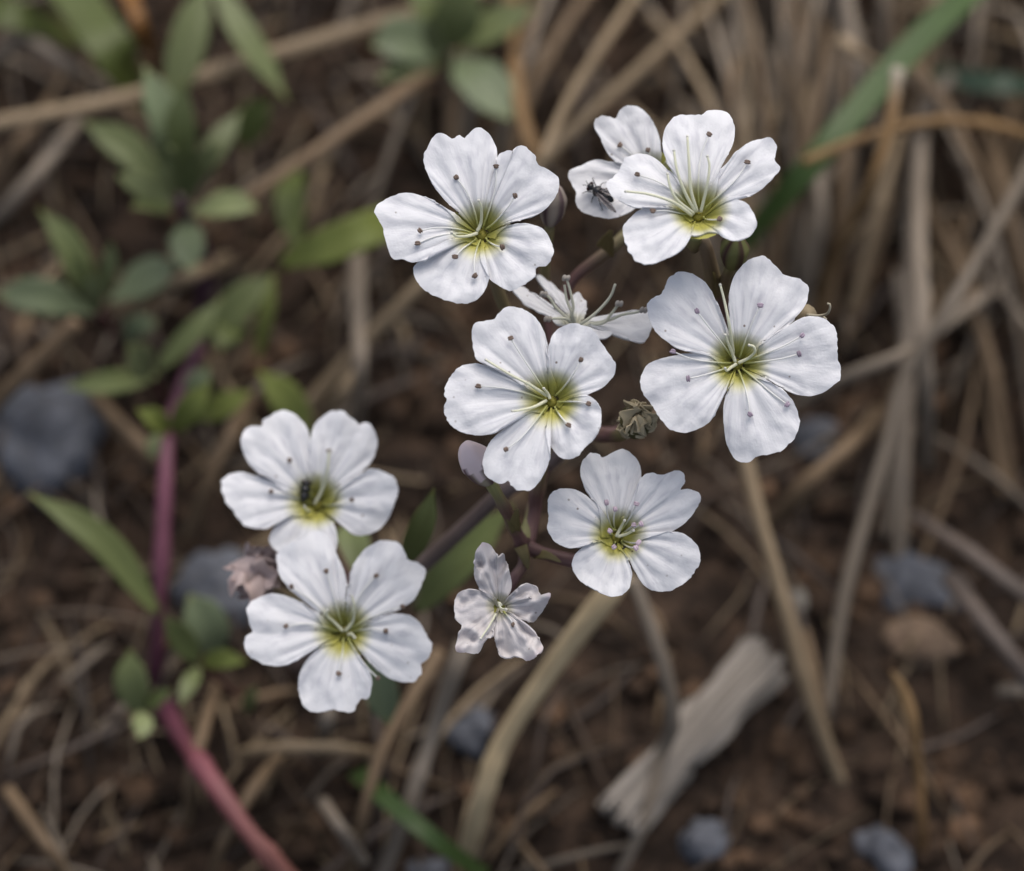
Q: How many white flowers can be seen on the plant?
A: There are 10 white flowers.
